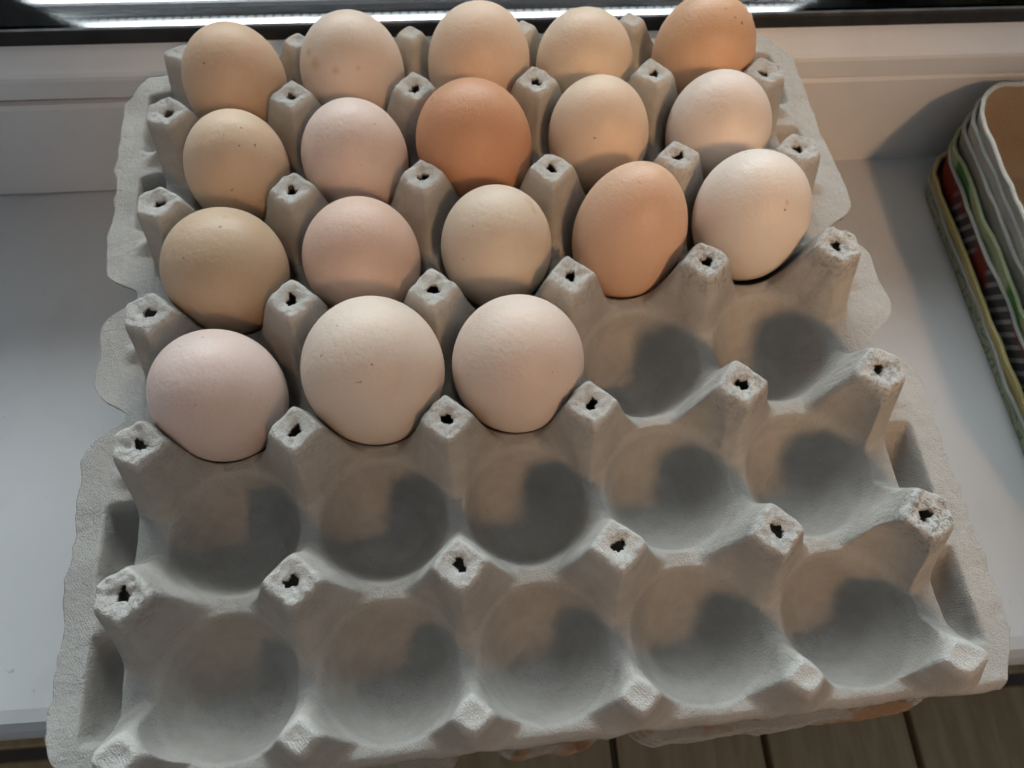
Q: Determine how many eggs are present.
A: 18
